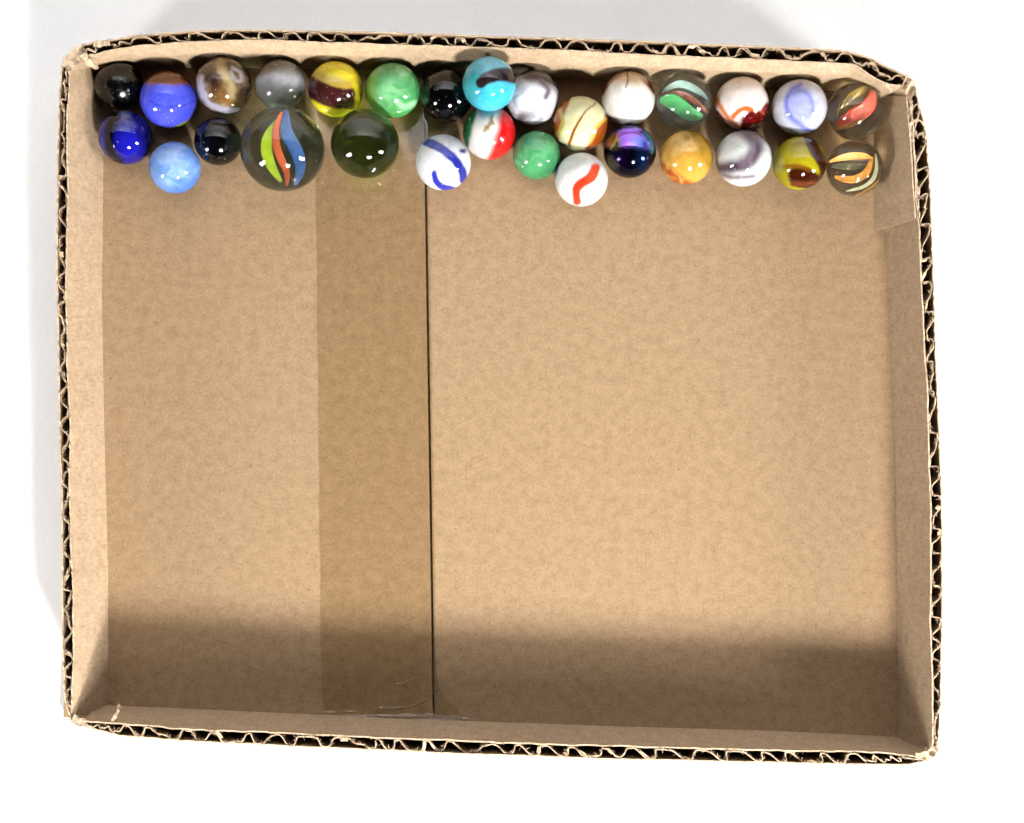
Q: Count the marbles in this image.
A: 29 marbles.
